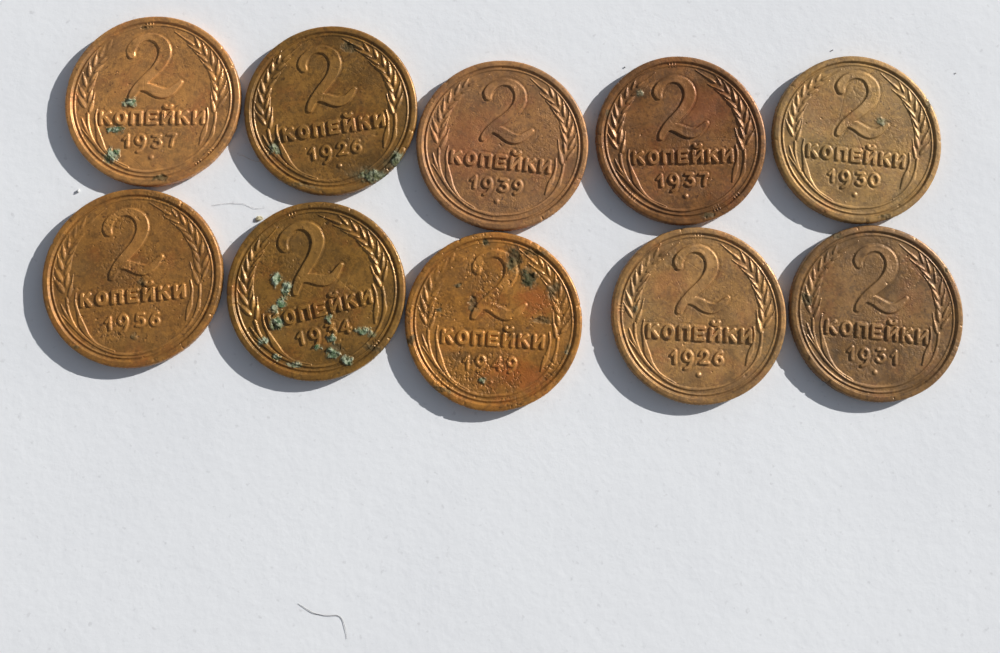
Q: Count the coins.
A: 10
